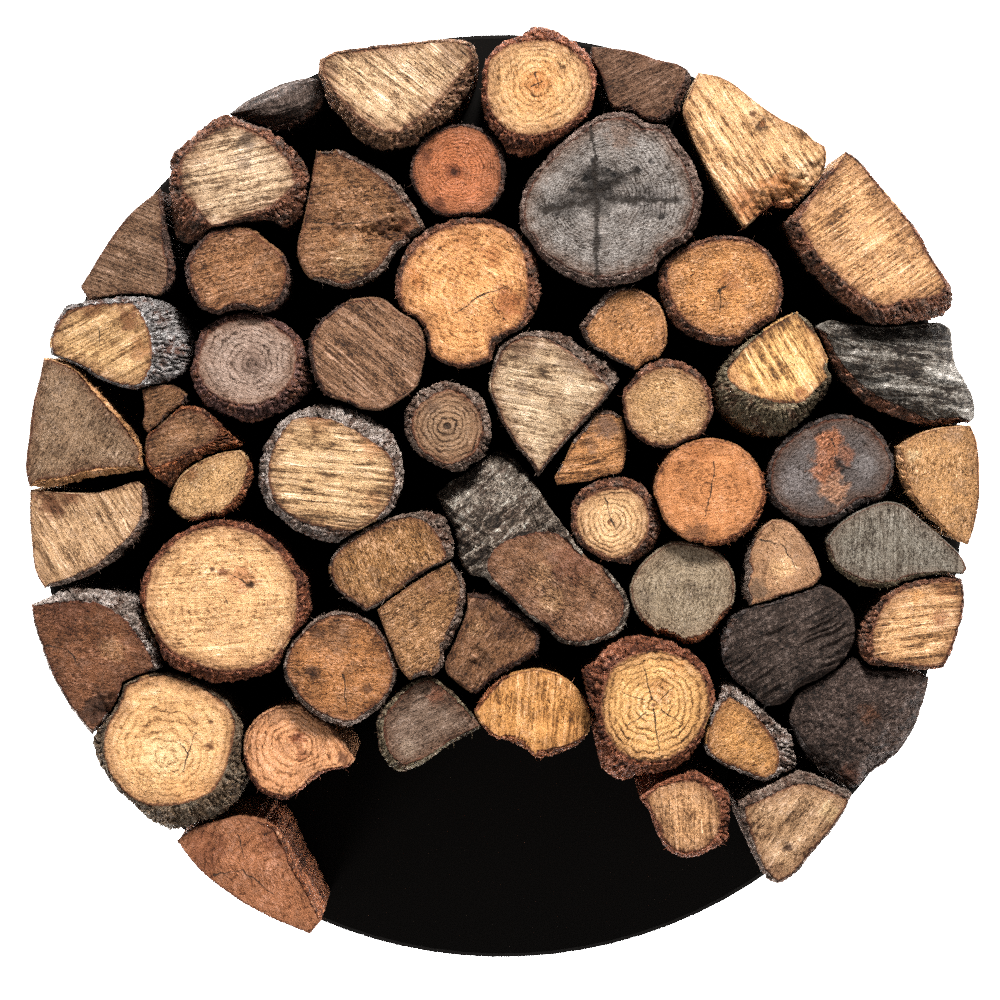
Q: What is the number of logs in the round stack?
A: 56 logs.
